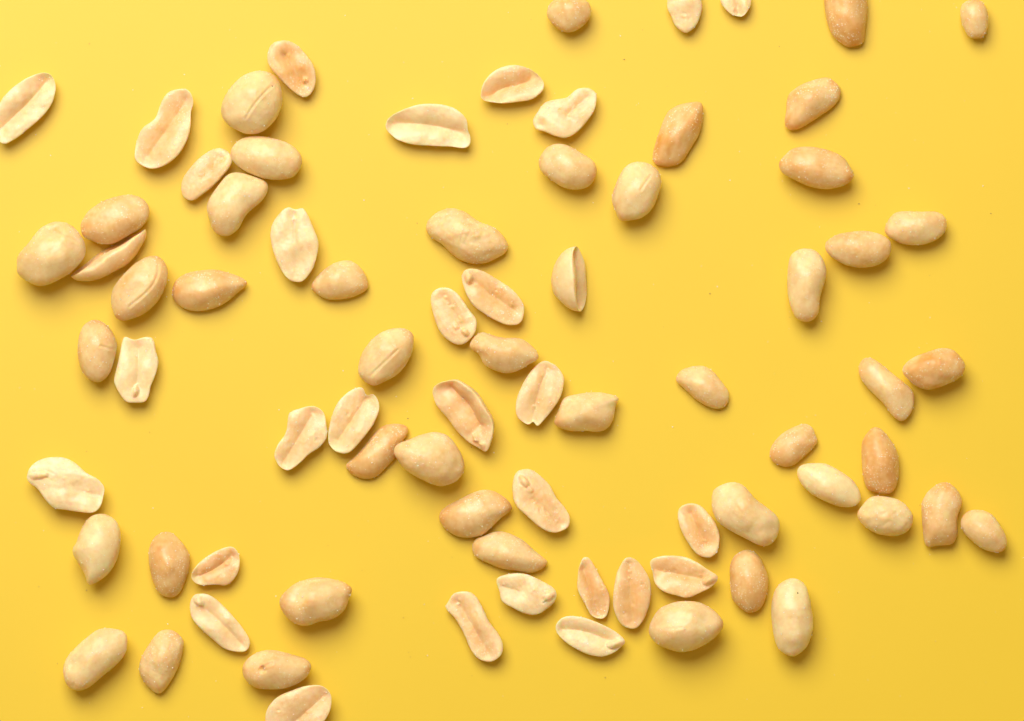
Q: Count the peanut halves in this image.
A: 31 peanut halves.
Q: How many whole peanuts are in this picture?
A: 47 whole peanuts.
